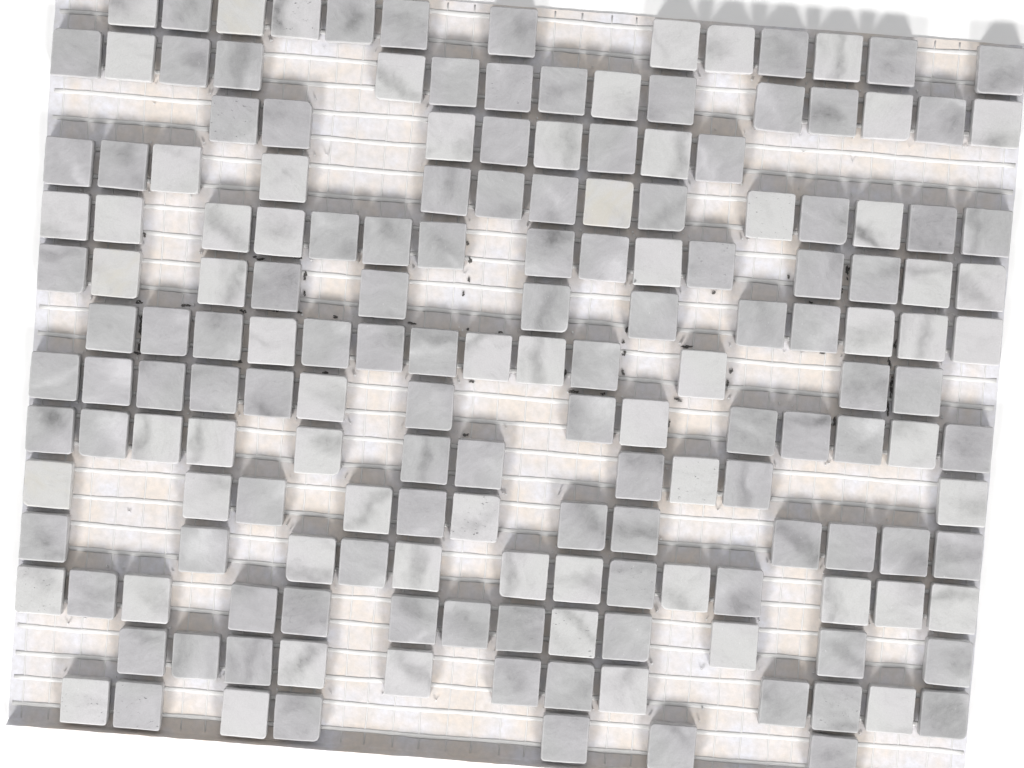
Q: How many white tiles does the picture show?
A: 65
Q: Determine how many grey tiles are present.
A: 107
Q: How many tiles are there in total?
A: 172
